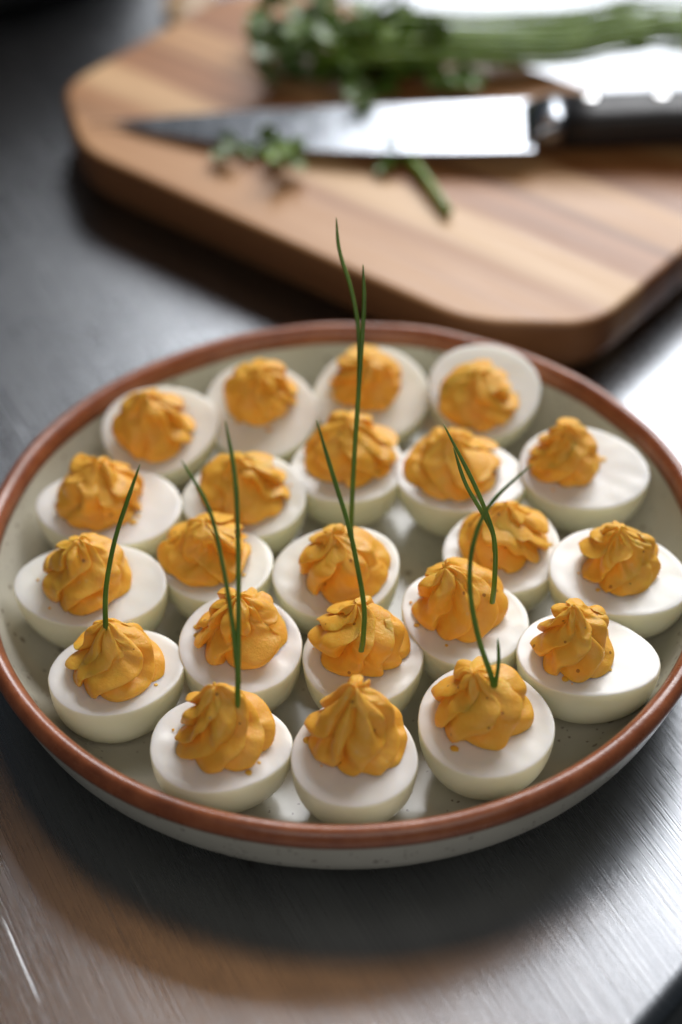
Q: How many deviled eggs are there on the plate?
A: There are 22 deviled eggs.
